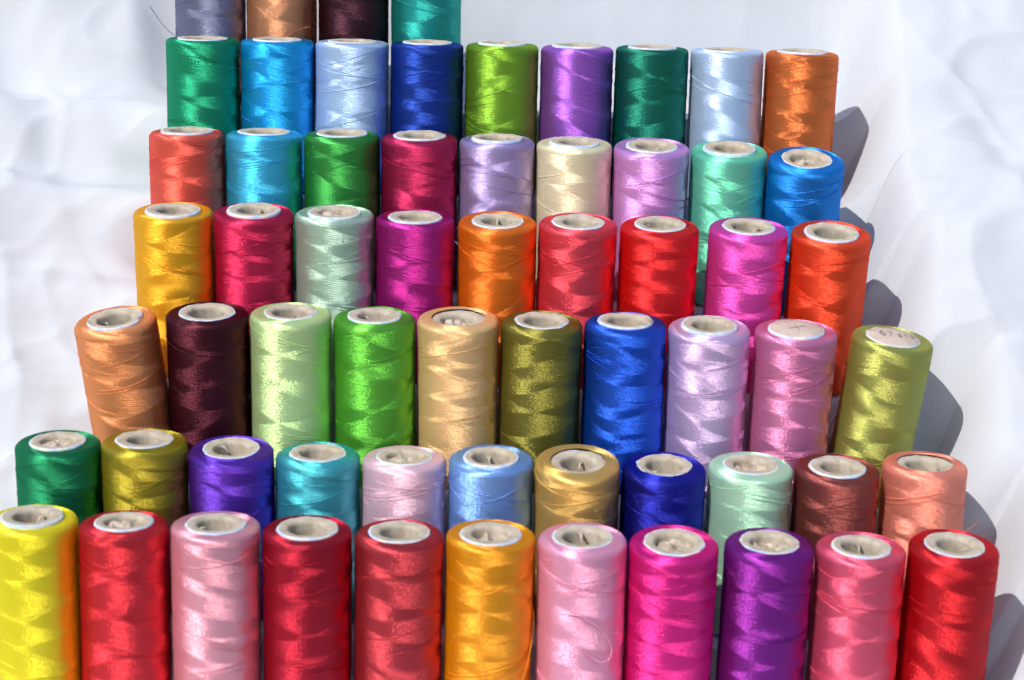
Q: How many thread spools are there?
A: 63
